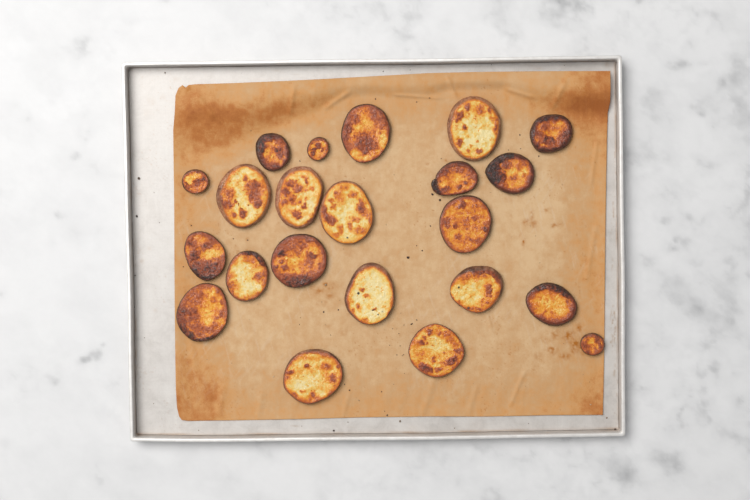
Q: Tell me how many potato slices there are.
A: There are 22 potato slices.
